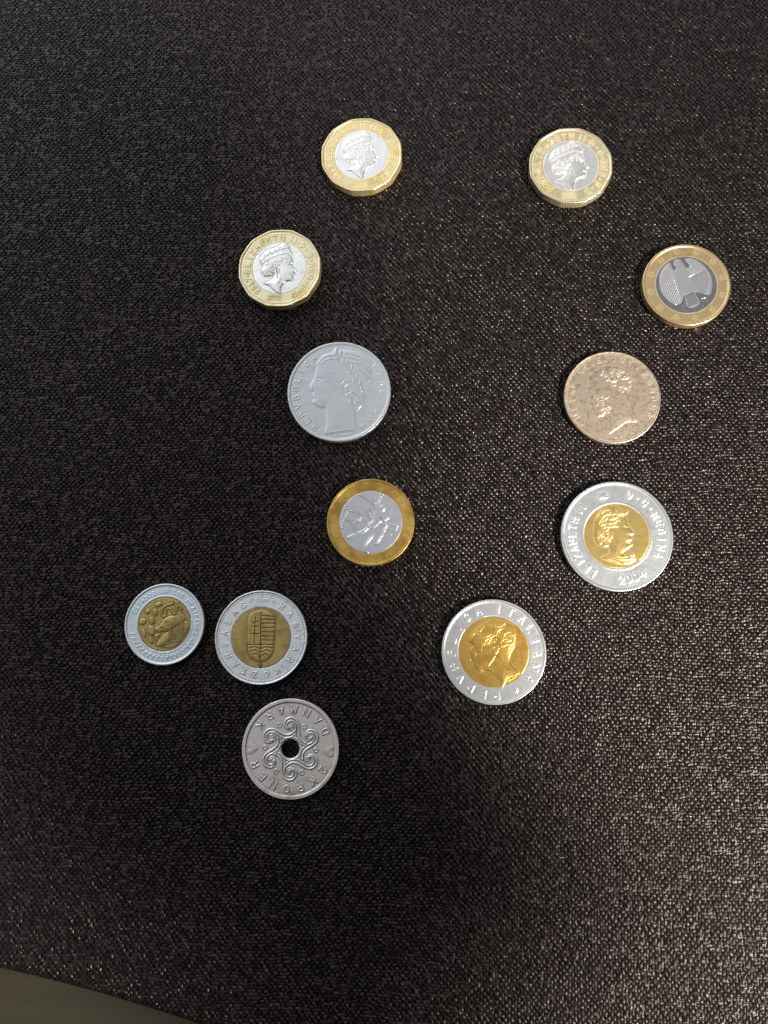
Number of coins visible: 12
